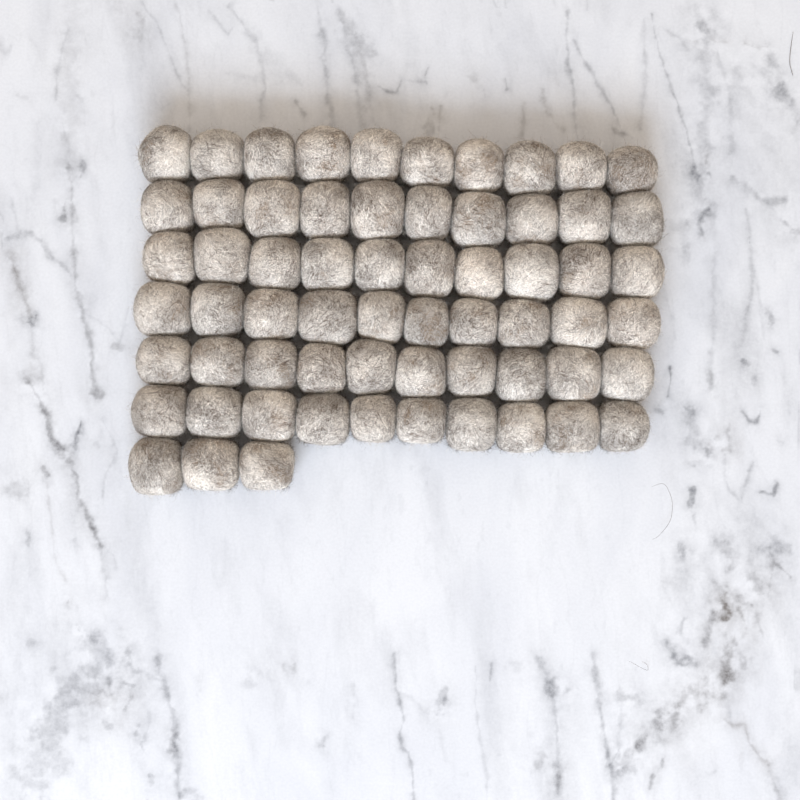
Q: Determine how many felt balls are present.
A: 63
